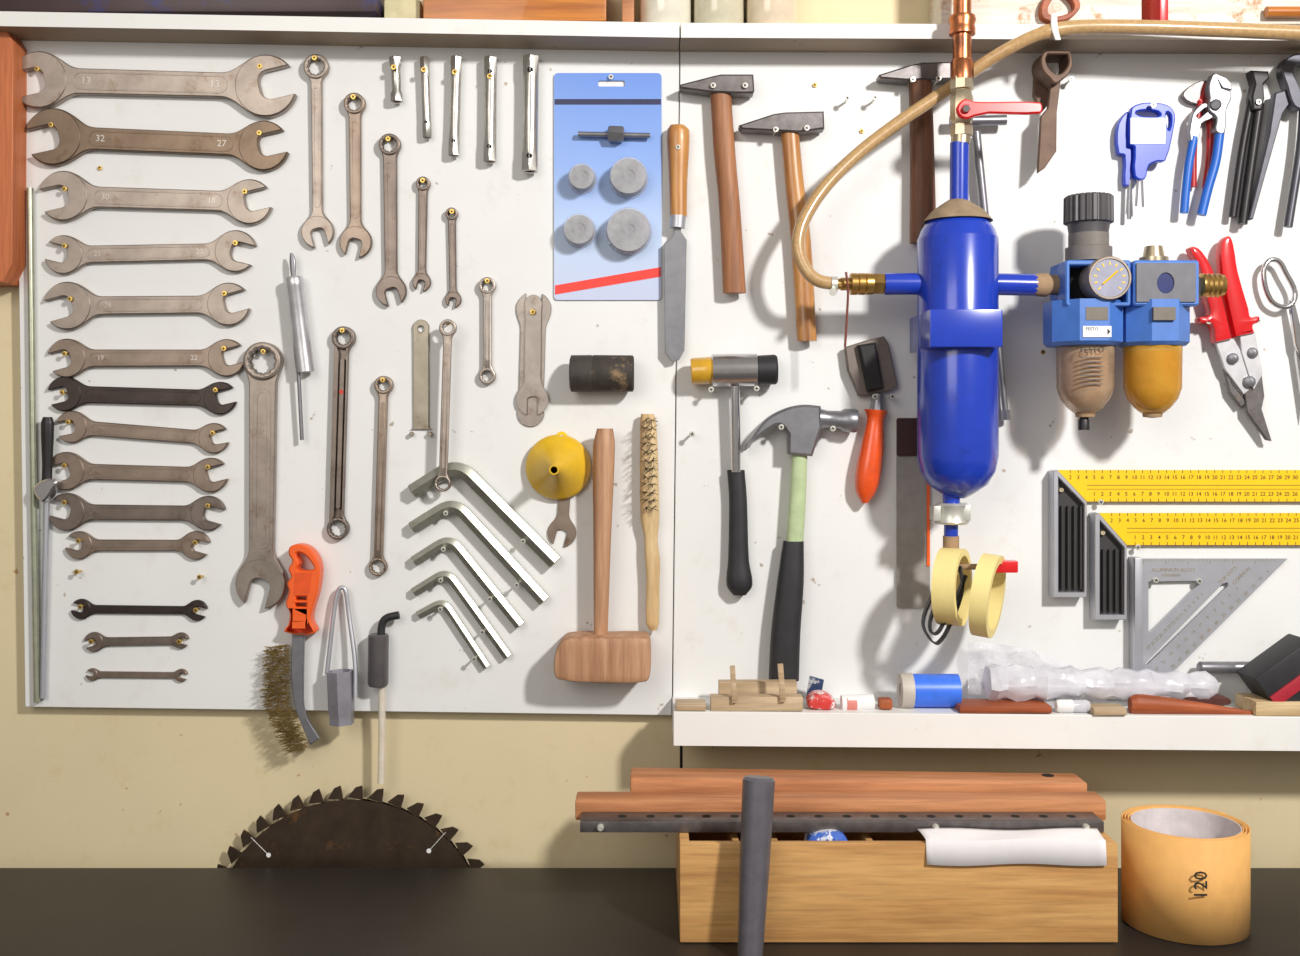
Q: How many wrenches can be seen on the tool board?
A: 28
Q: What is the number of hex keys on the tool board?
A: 5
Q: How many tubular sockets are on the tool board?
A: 5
